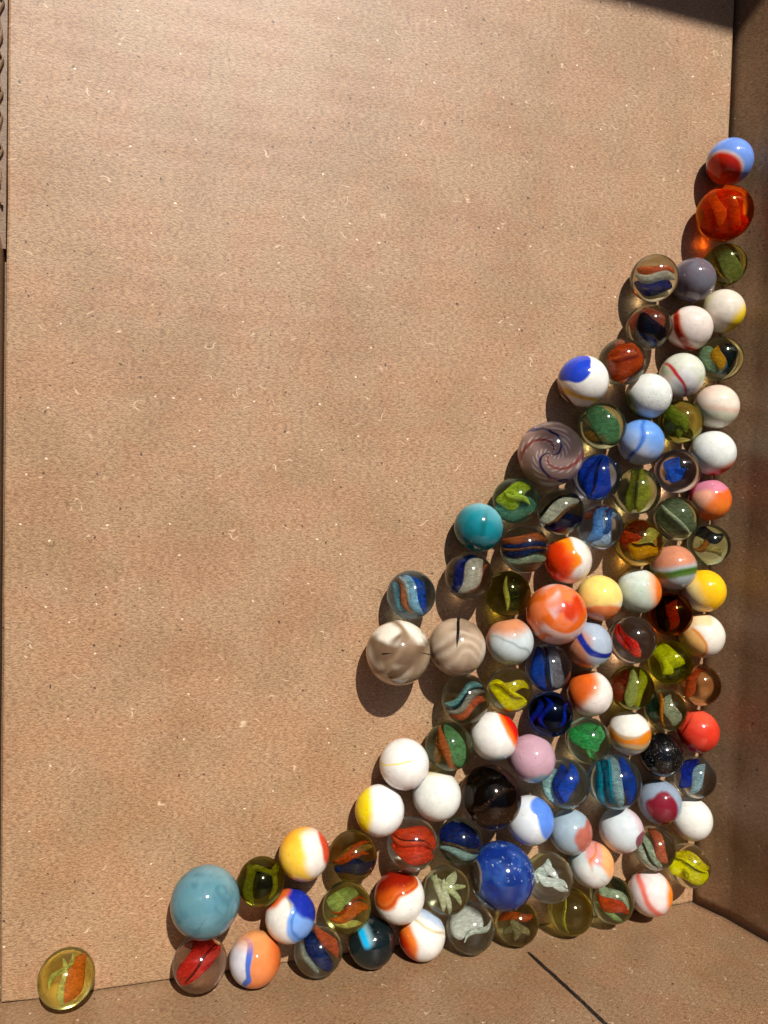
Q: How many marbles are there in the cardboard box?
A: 101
